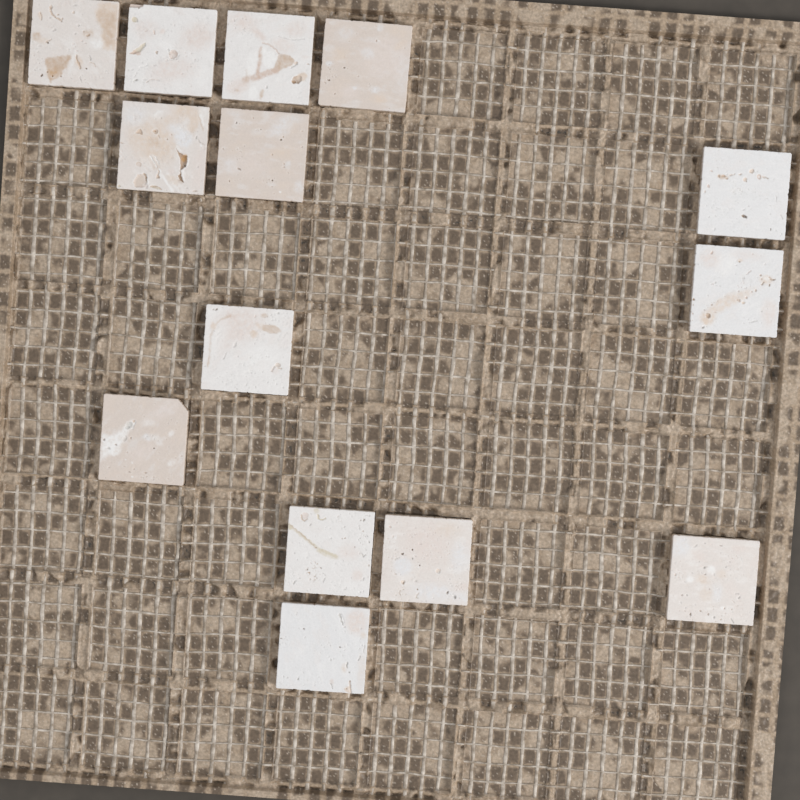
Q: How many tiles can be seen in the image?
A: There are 14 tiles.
